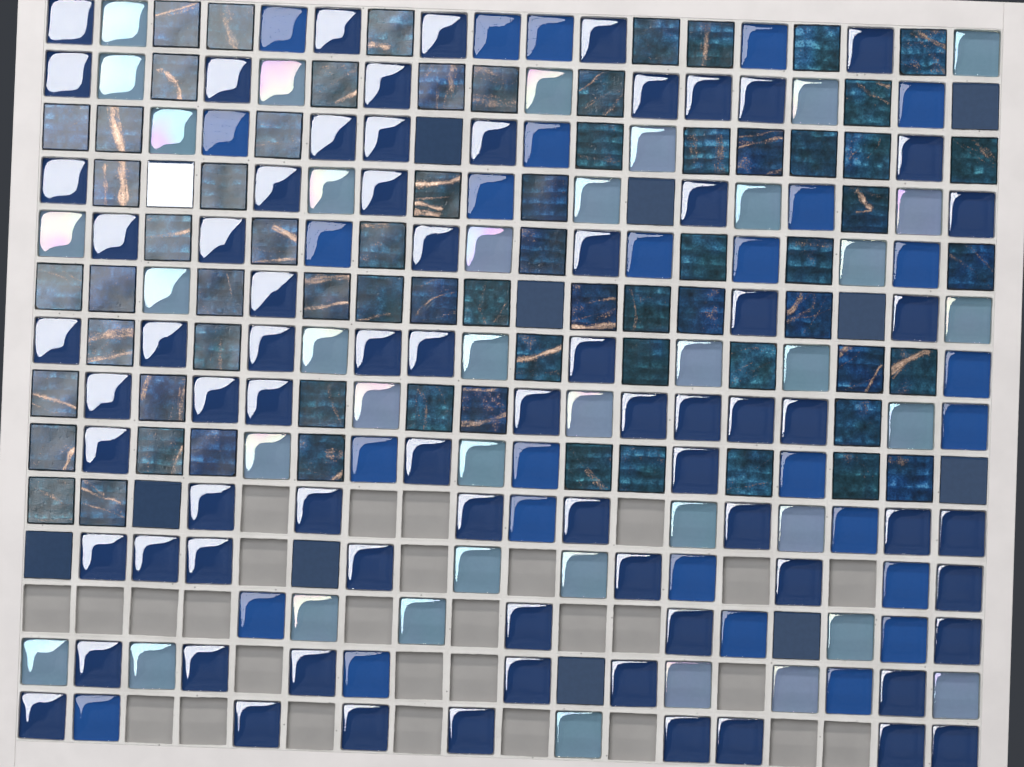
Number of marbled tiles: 69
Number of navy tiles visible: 75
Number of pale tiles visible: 39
